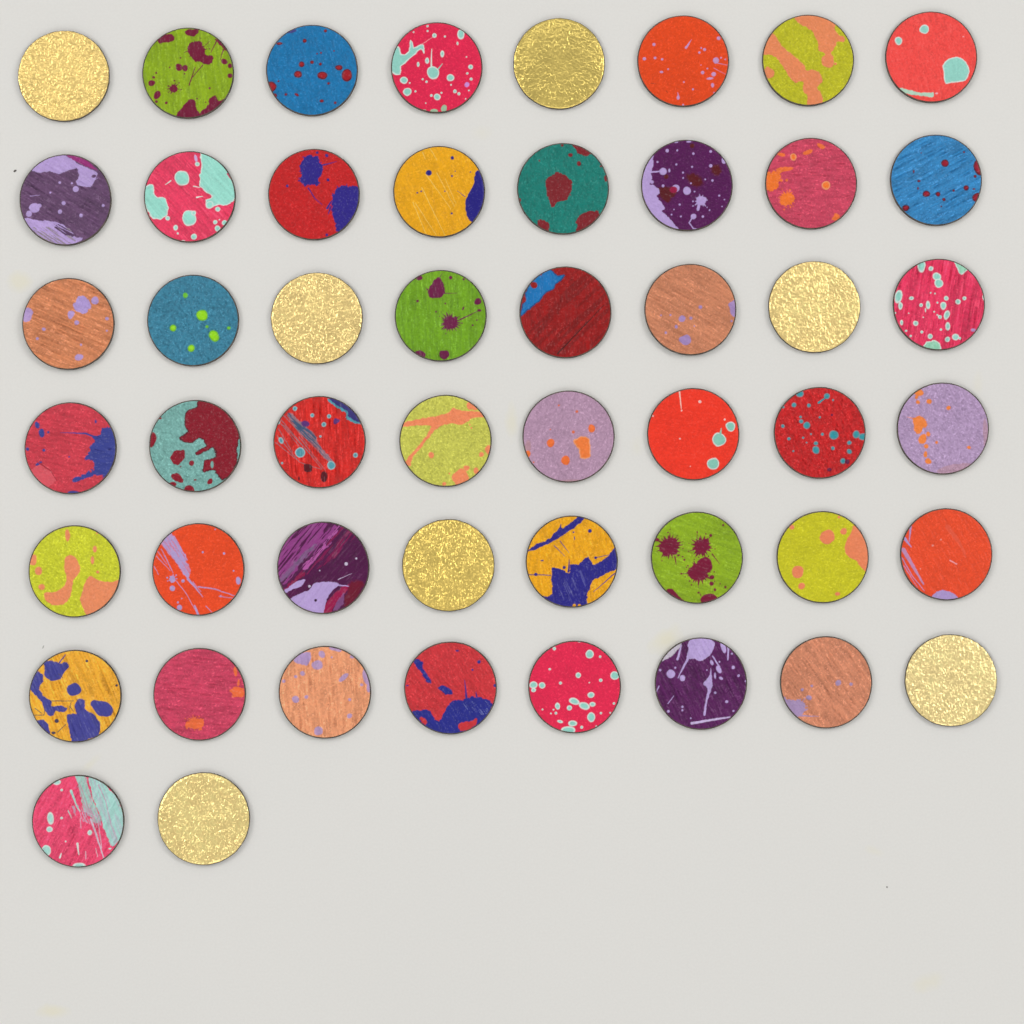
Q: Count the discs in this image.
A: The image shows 50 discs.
